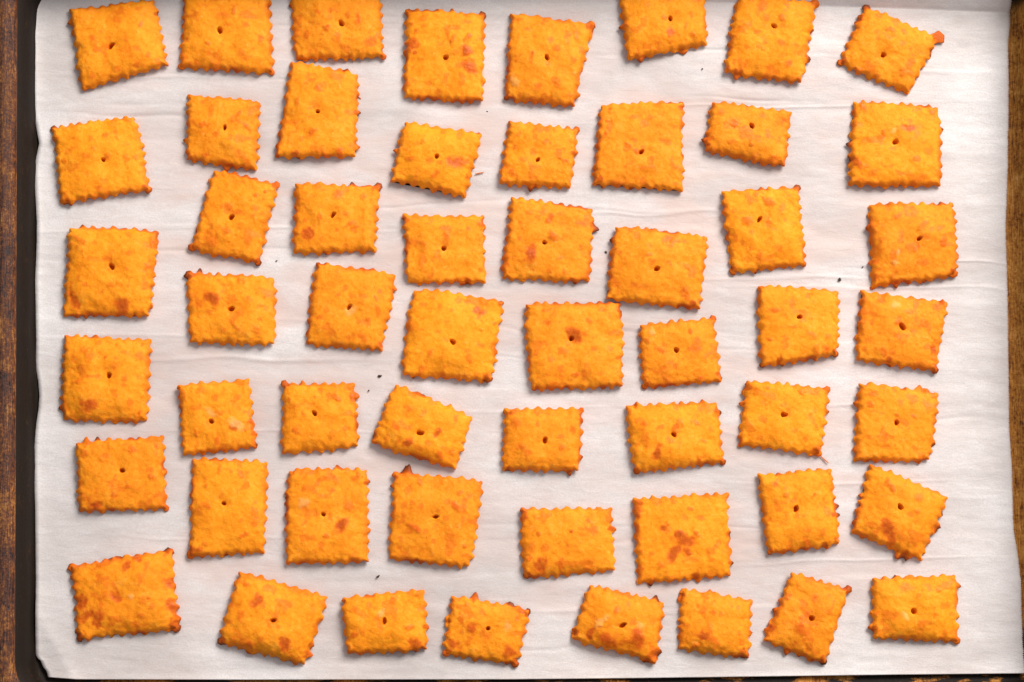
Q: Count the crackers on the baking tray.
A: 55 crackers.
